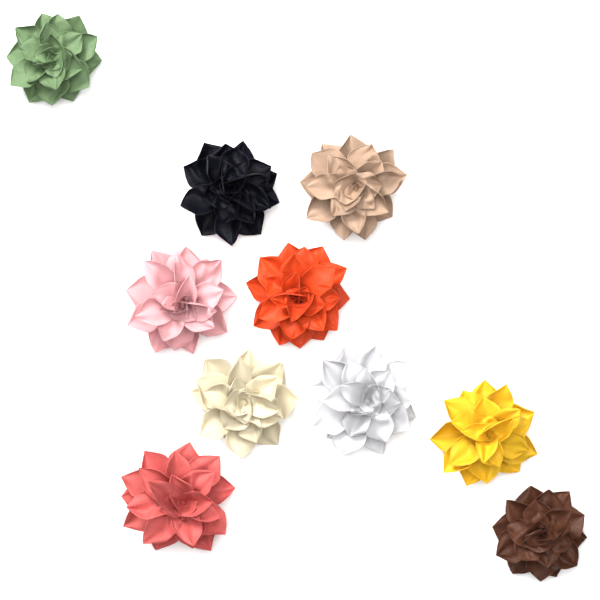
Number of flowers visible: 10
